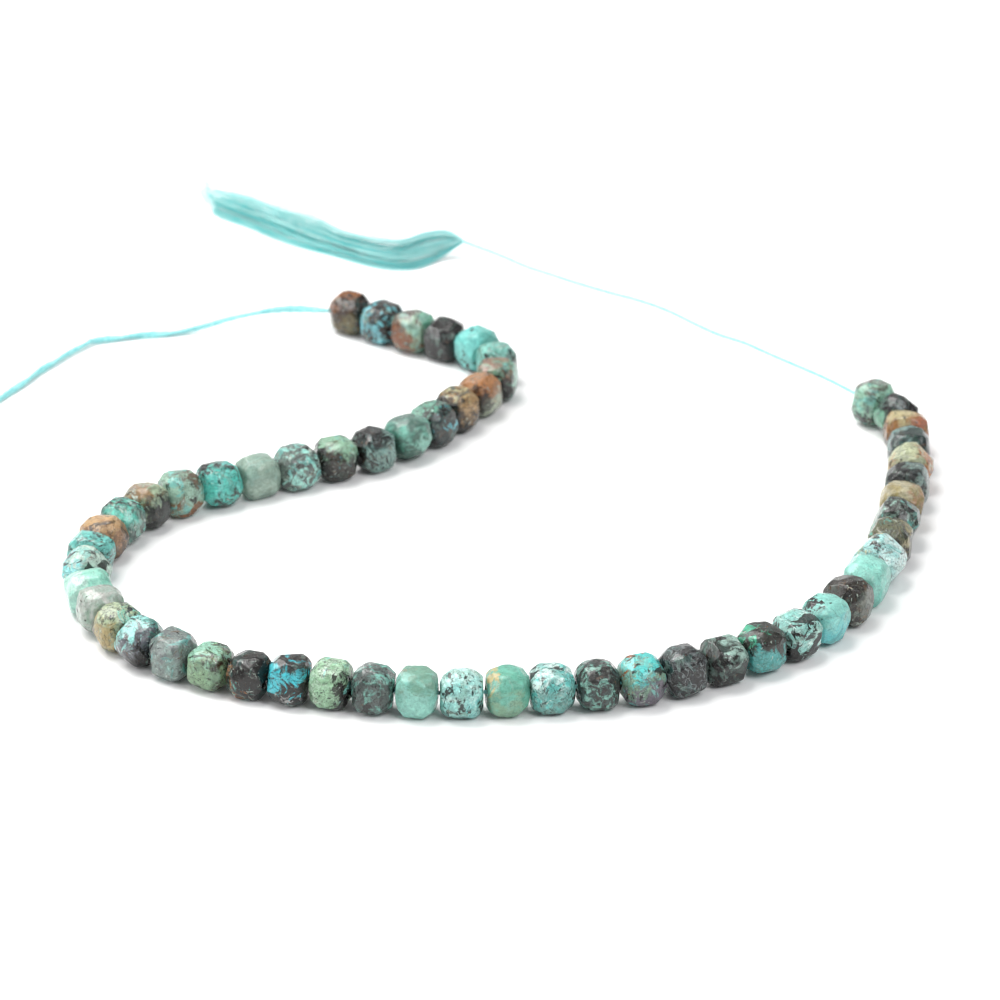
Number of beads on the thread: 55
